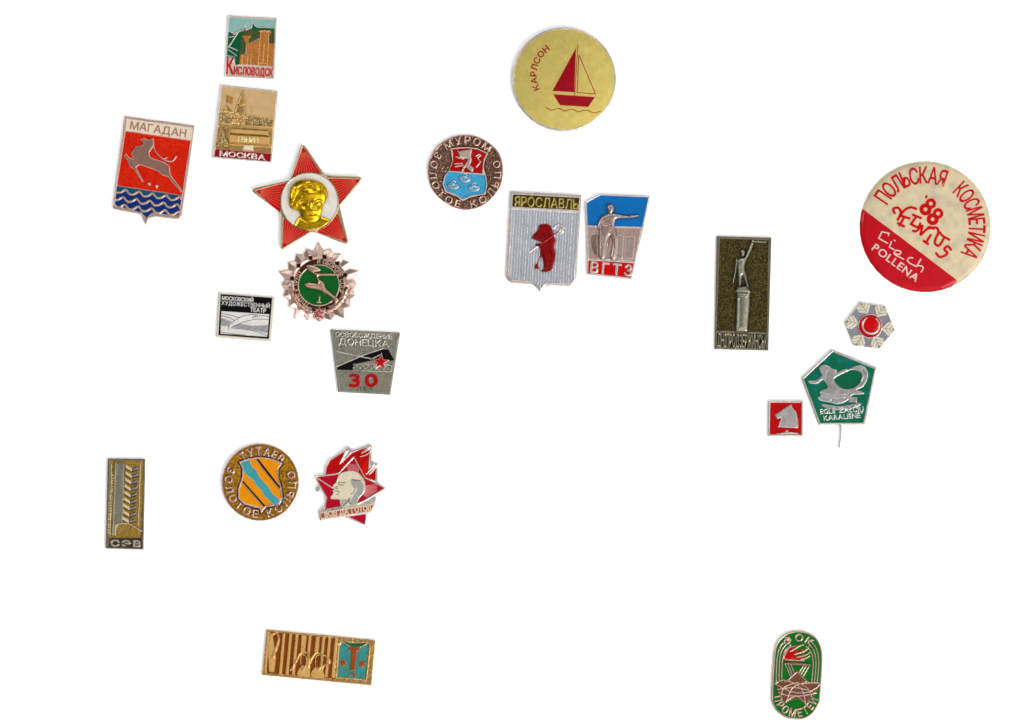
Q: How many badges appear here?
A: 21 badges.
